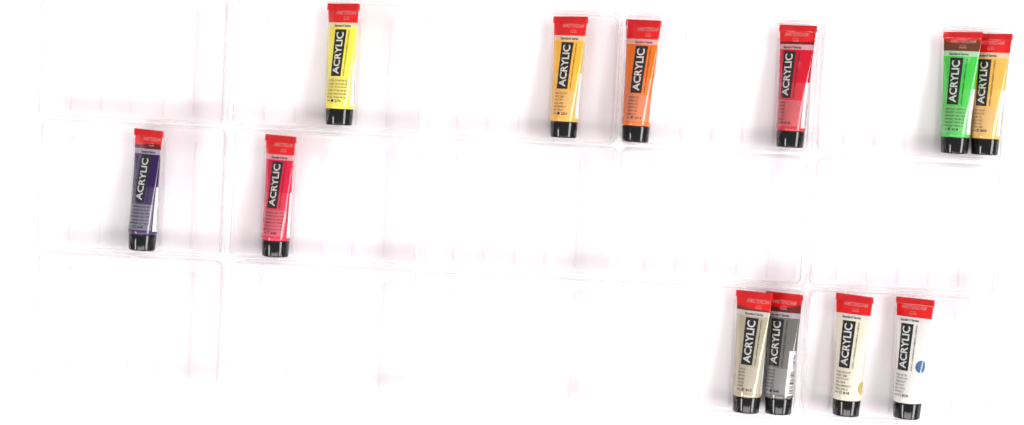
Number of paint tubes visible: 12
